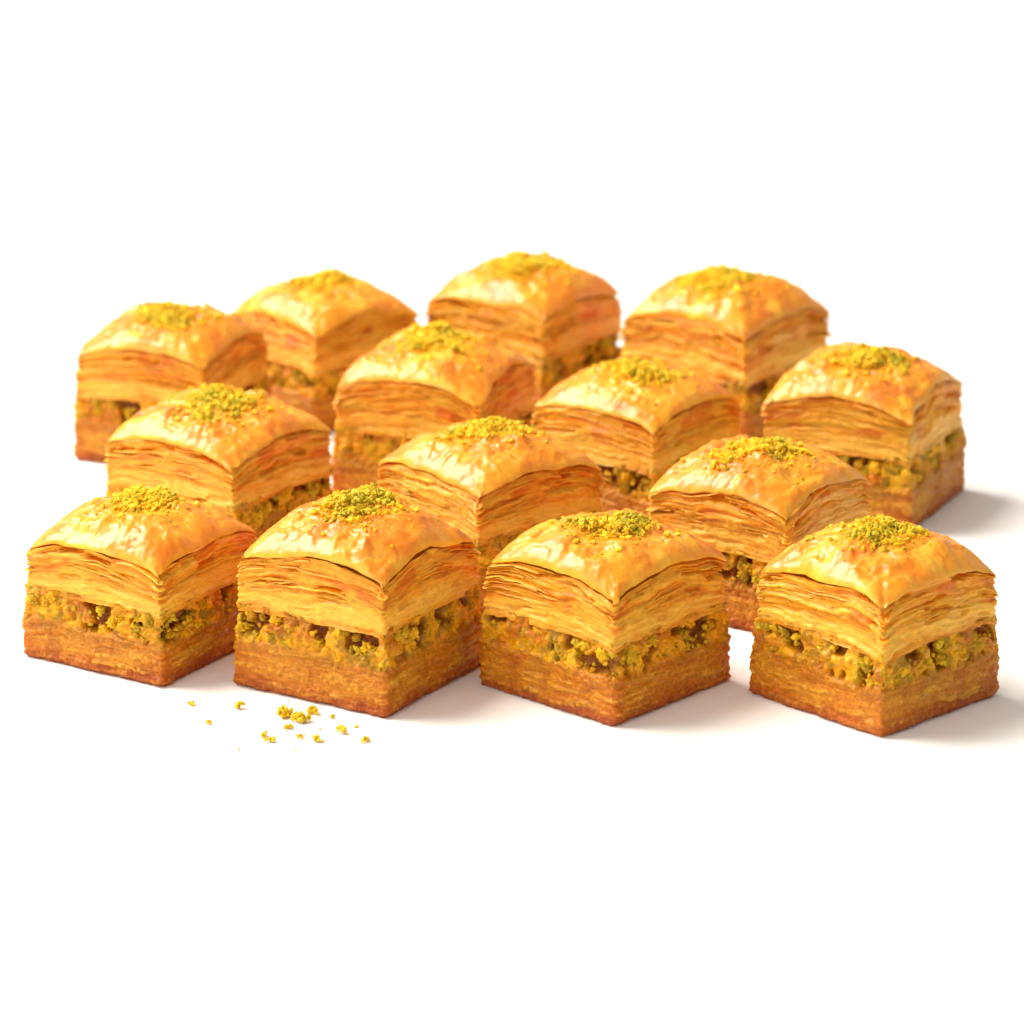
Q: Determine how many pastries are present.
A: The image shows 14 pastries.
